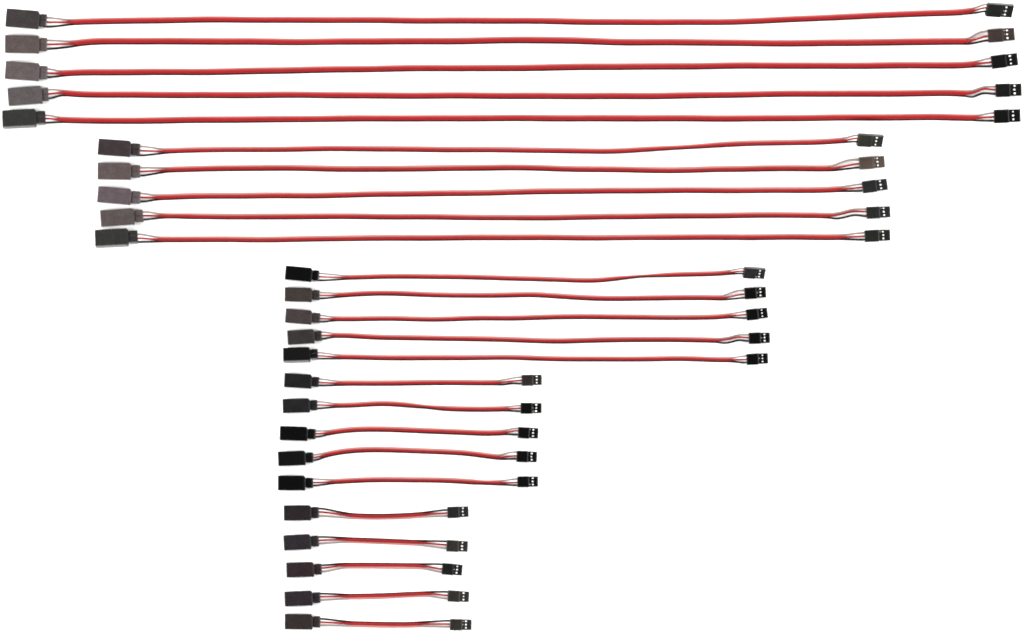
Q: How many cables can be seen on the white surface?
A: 25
